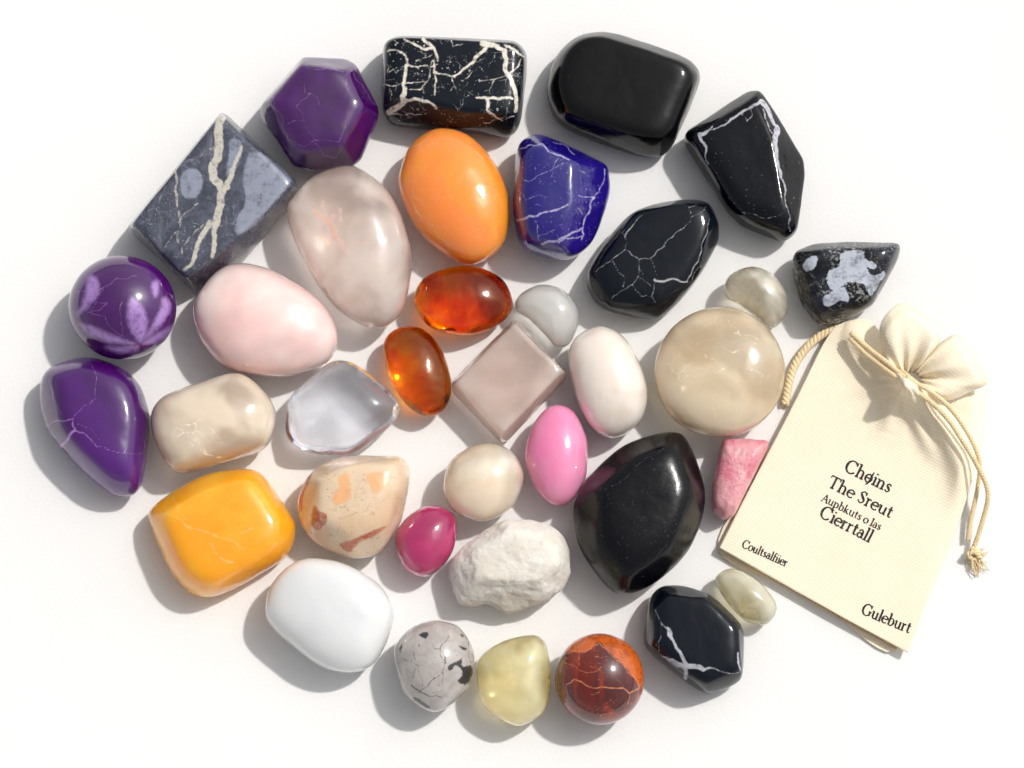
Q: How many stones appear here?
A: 36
